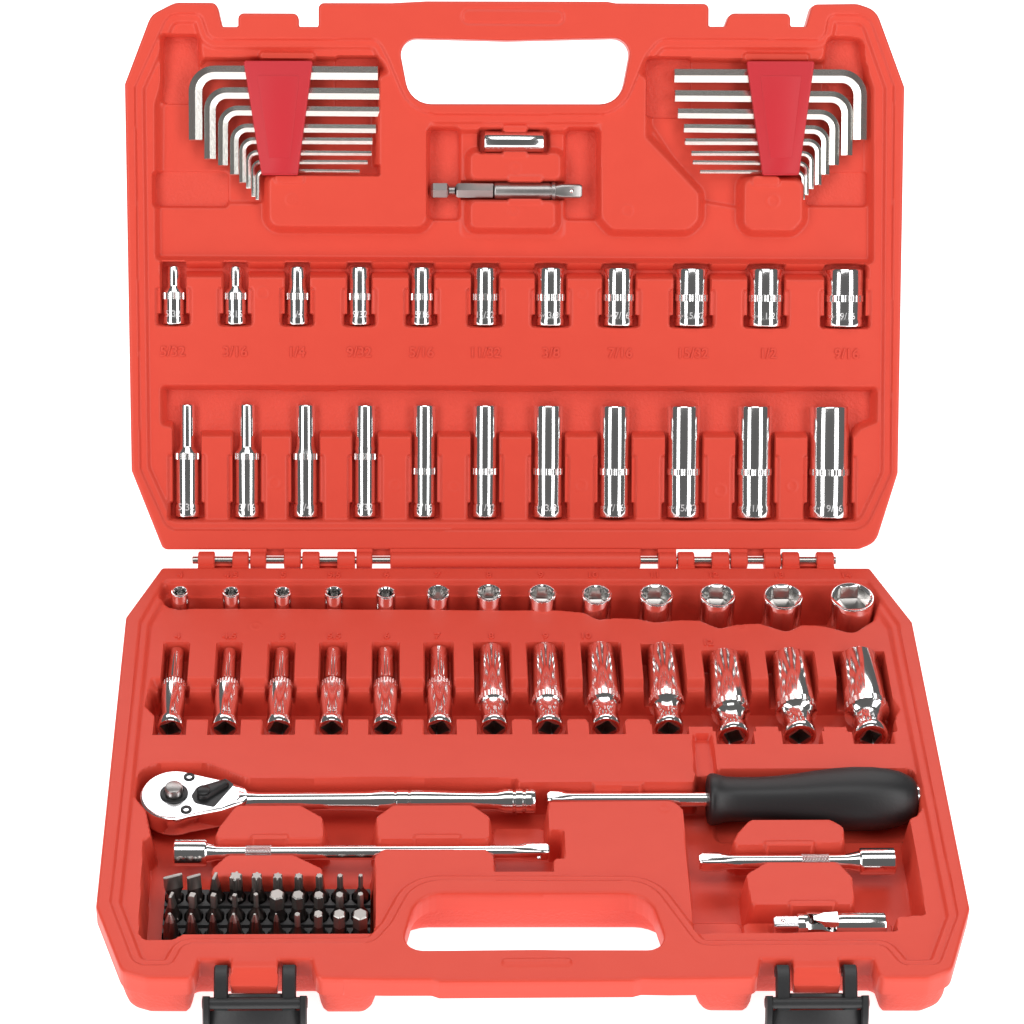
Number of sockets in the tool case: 49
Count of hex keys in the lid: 16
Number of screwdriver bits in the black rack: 30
